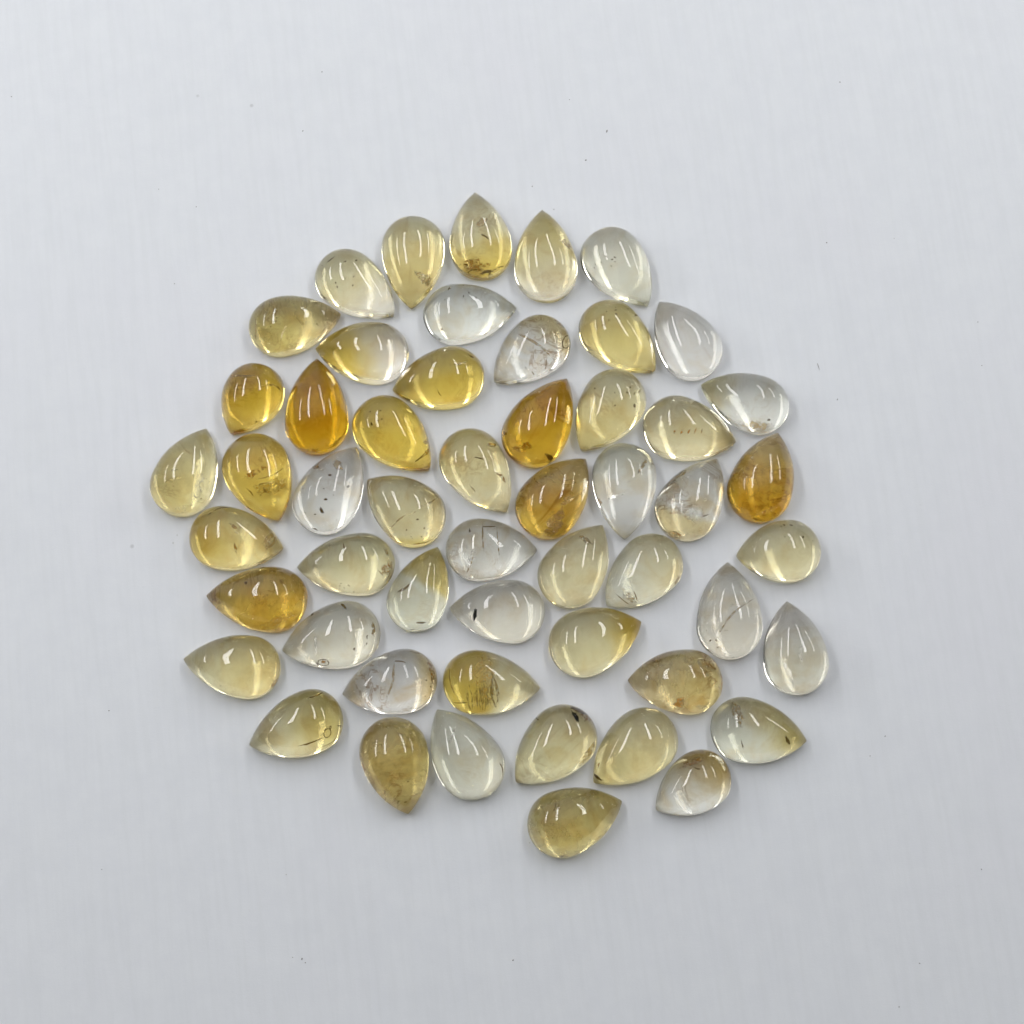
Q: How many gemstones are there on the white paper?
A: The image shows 53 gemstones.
